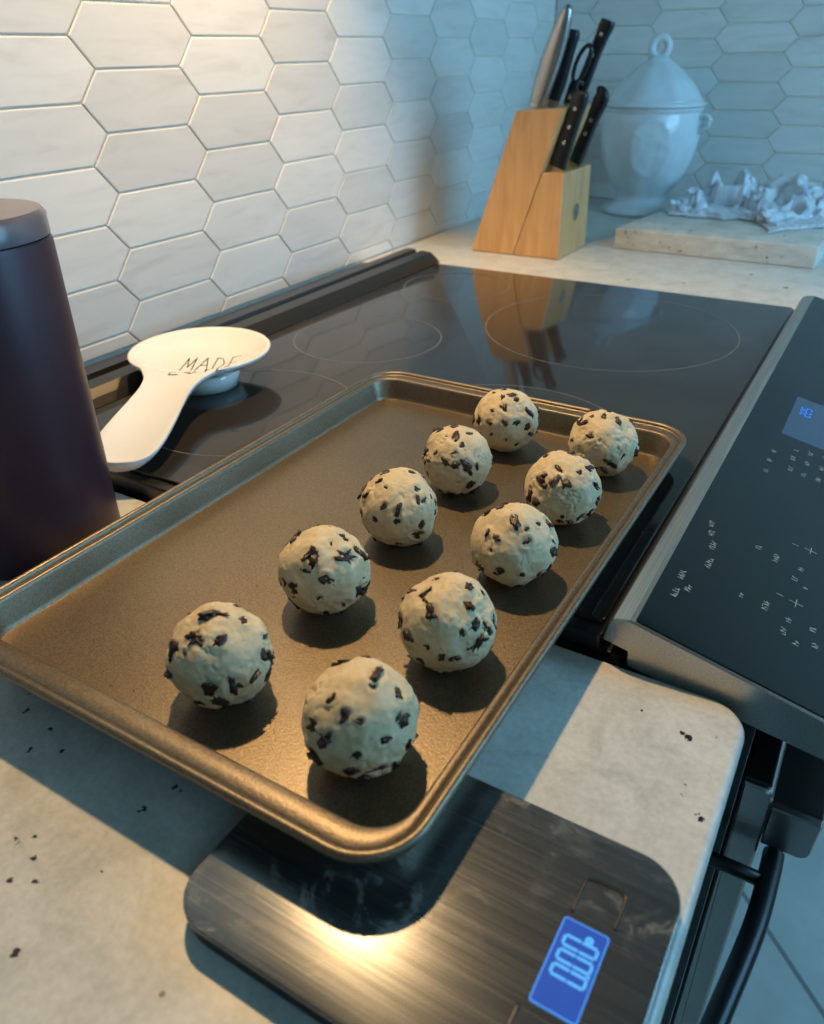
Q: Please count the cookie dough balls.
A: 10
